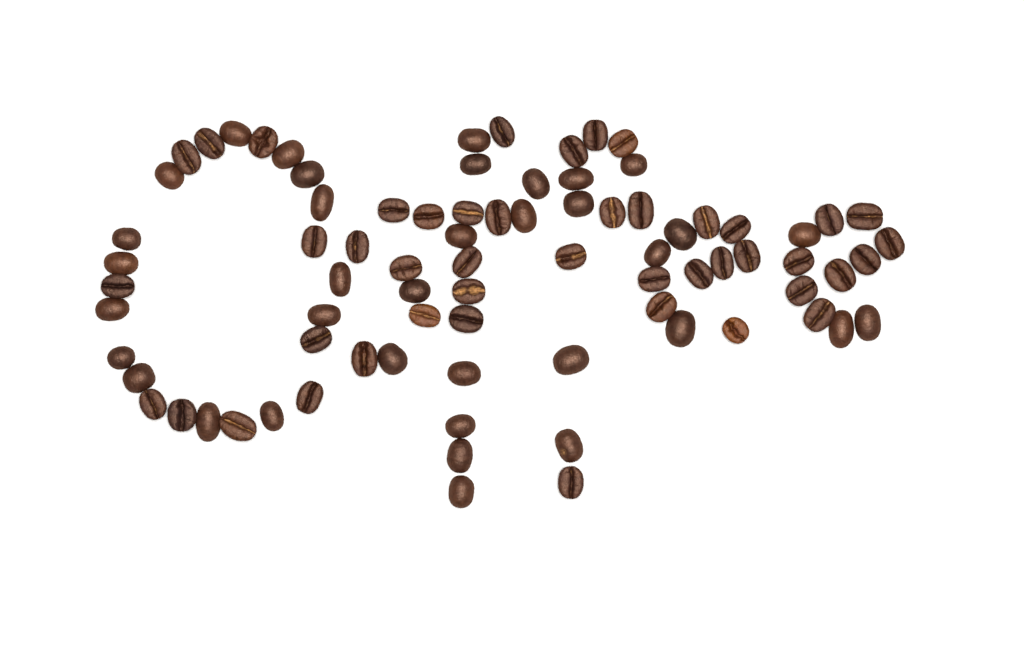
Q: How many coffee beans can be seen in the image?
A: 81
